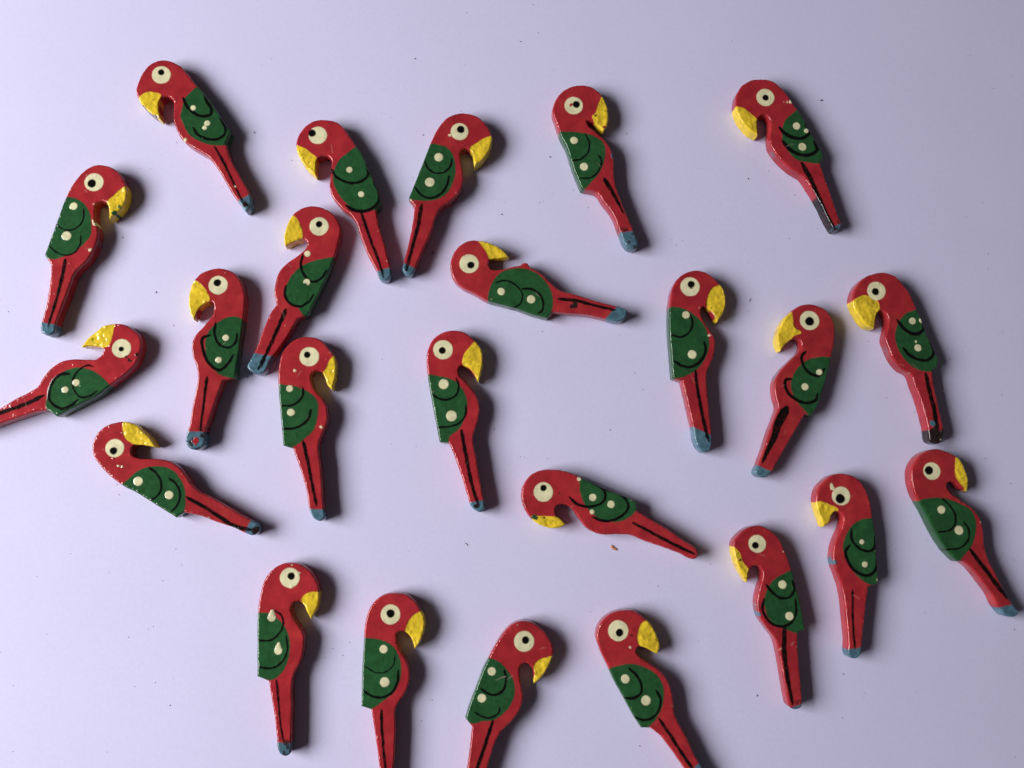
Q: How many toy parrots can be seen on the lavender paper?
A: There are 24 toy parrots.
